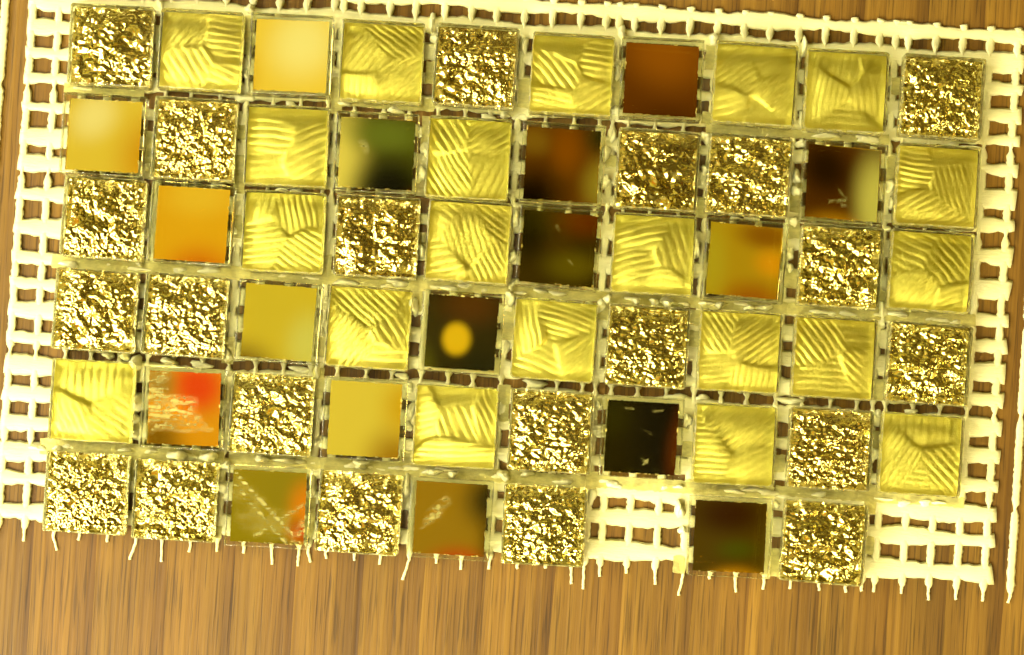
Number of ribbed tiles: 20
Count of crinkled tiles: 21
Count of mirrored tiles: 17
